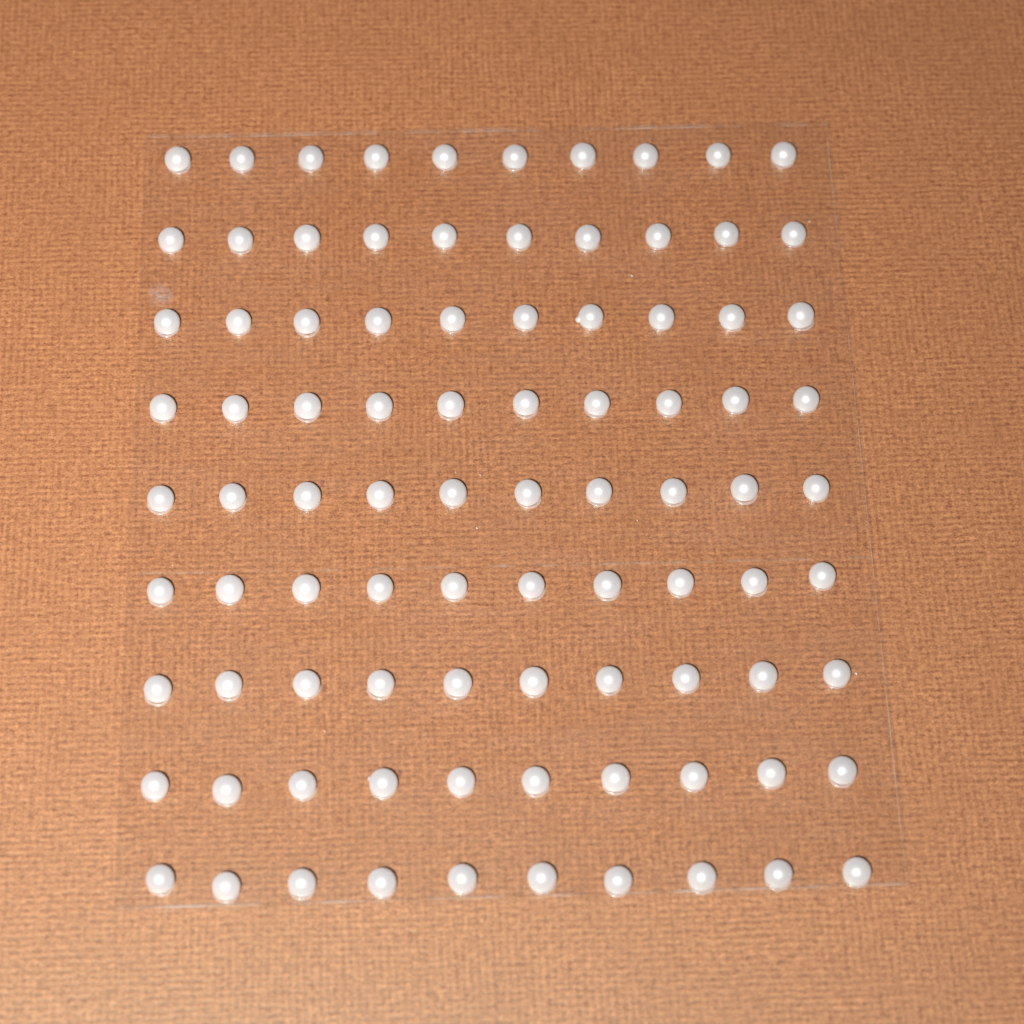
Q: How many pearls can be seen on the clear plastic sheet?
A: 90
